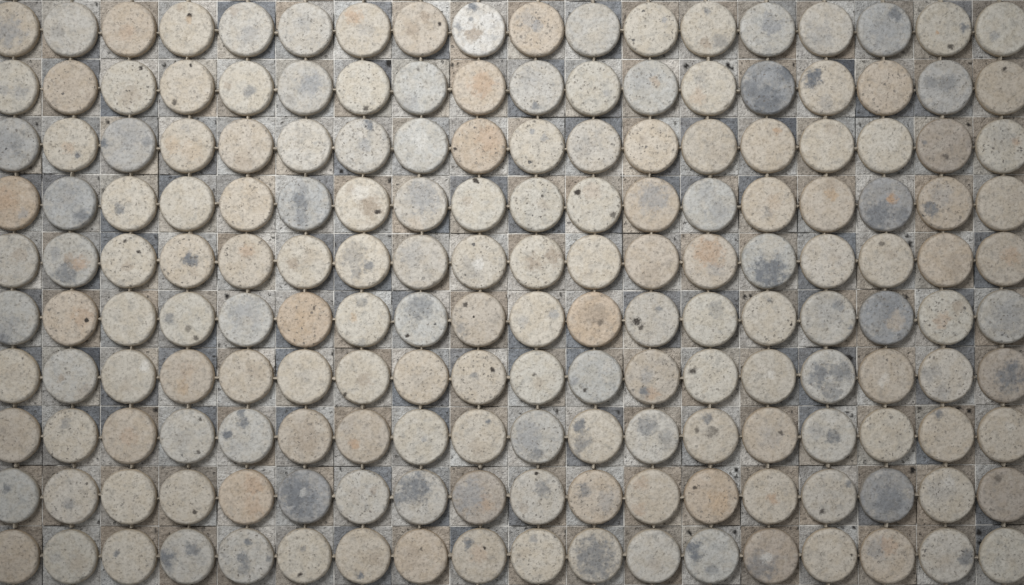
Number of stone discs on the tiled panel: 180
